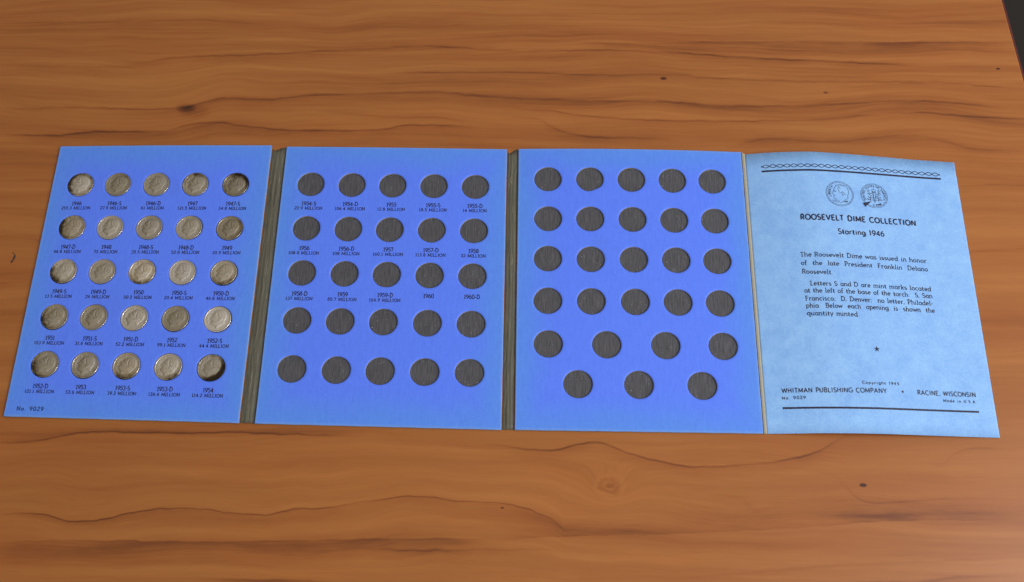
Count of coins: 25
